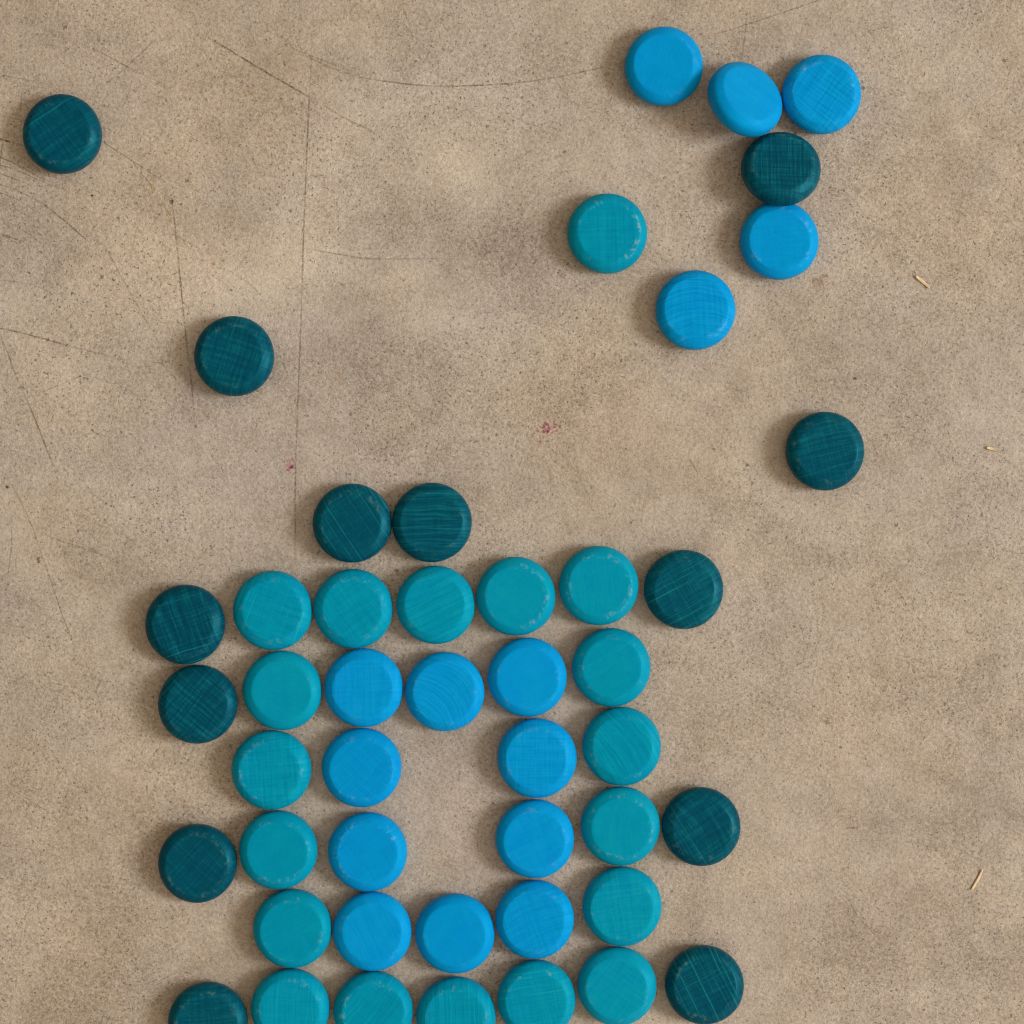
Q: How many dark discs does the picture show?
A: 13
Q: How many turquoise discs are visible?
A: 19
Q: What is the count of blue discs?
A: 15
